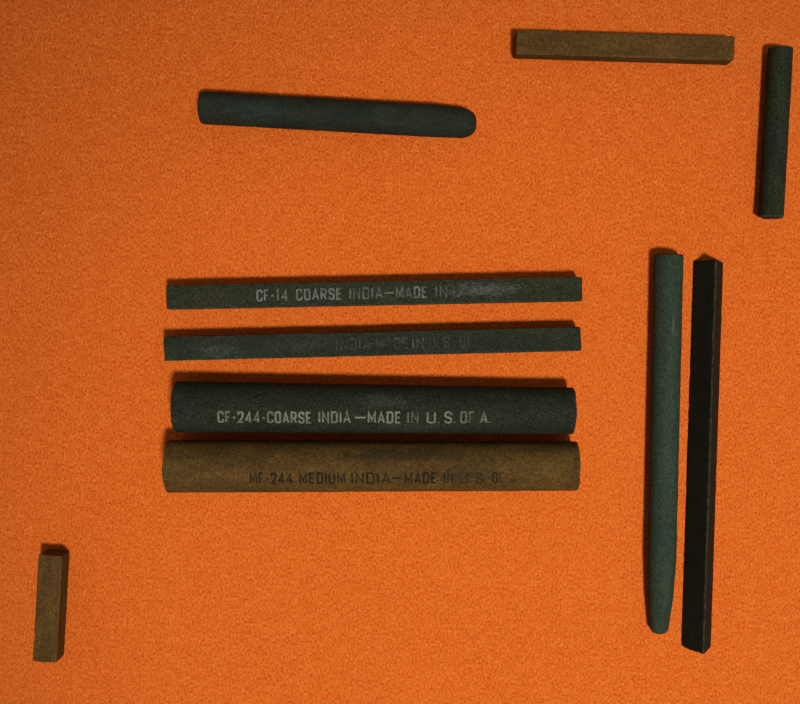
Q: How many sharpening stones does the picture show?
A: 10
